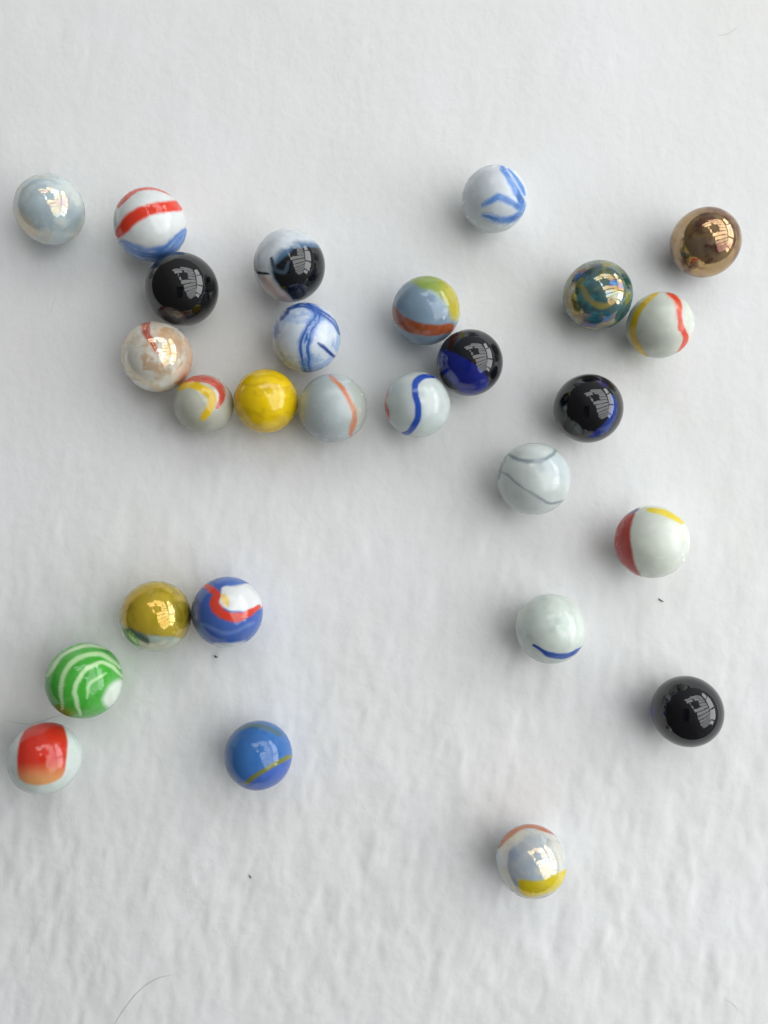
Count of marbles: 27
